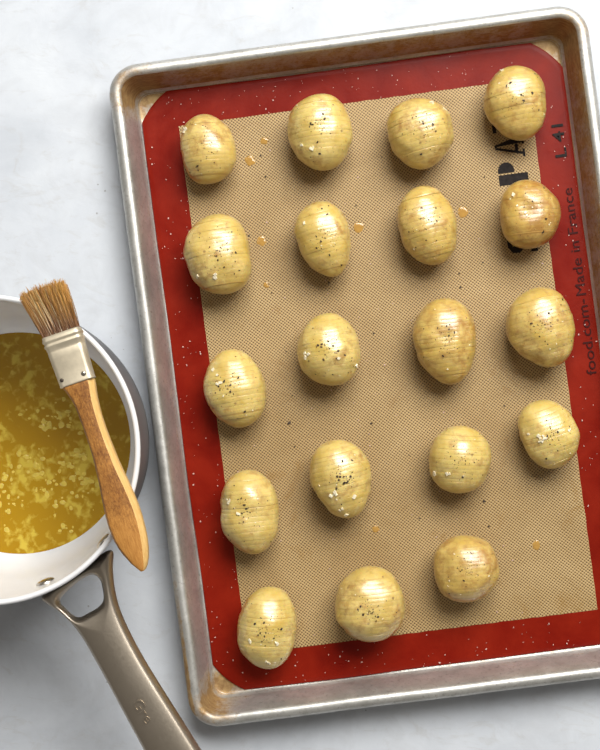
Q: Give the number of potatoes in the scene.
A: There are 19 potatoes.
